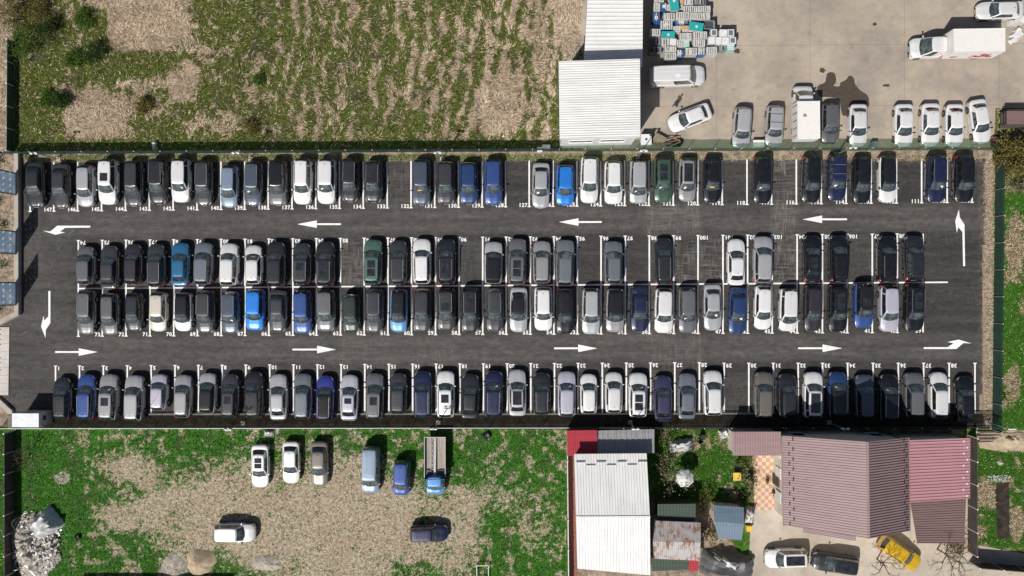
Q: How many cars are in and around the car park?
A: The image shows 152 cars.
